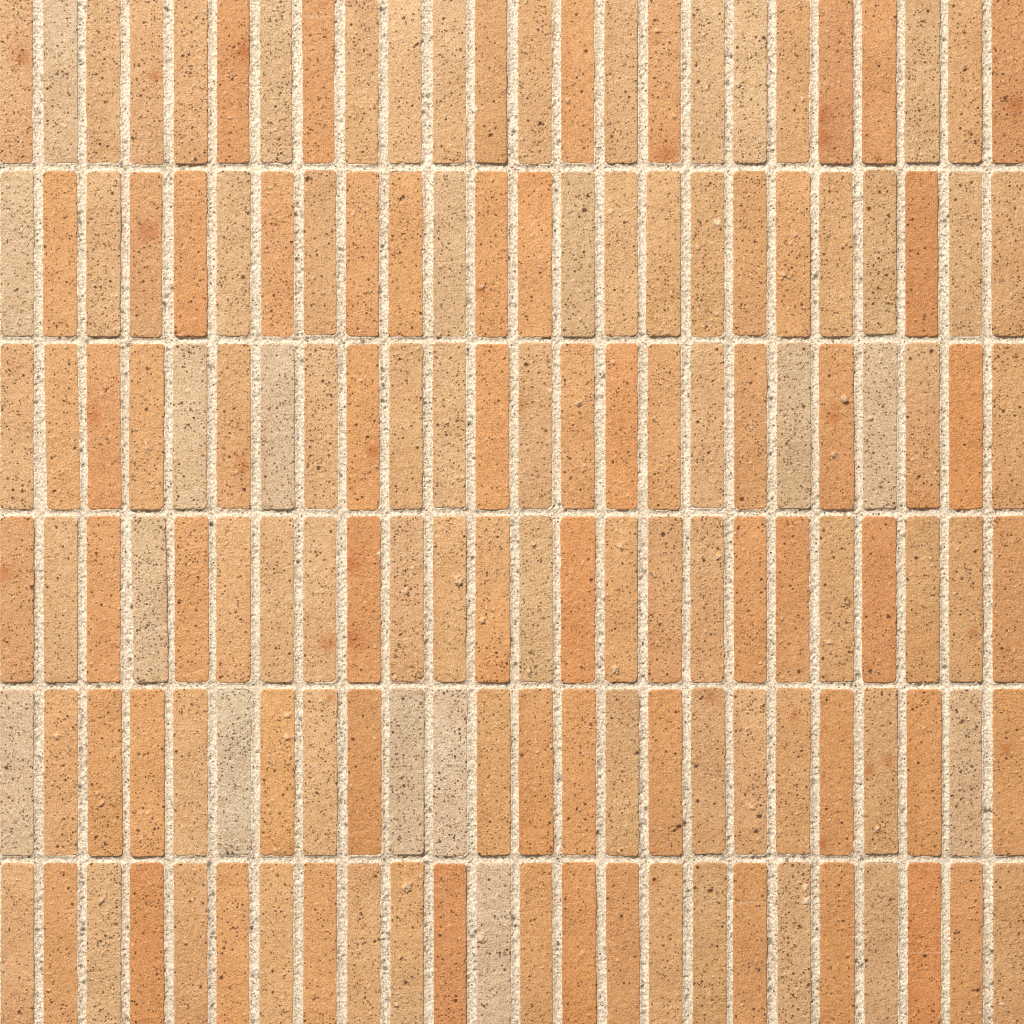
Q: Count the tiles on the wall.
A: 144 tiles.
